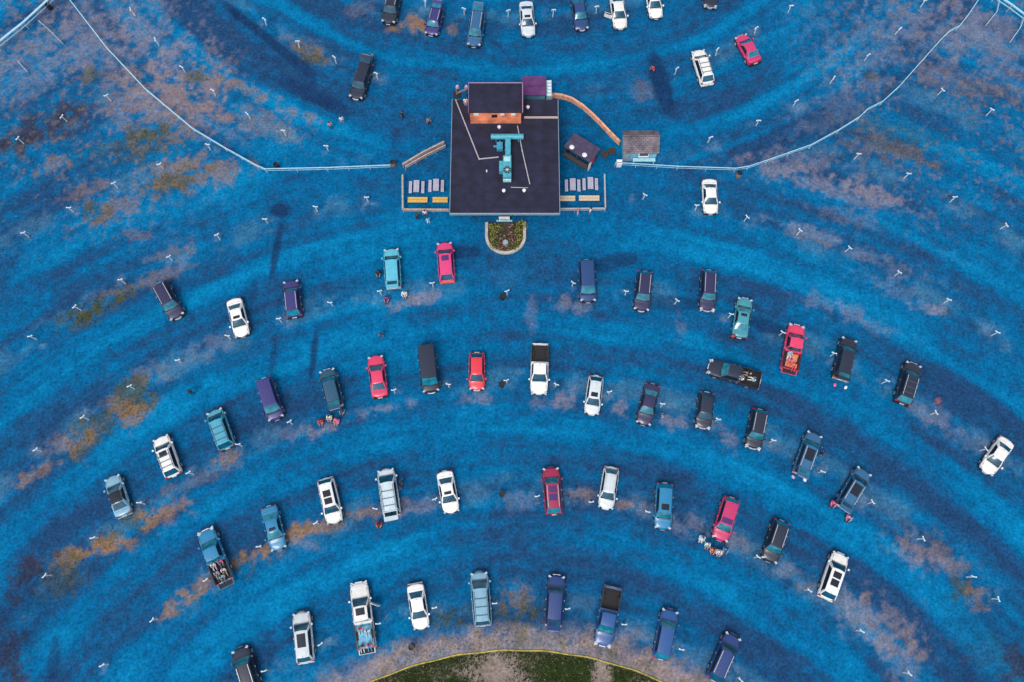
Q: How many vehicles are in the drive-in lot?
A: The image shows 61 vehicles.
